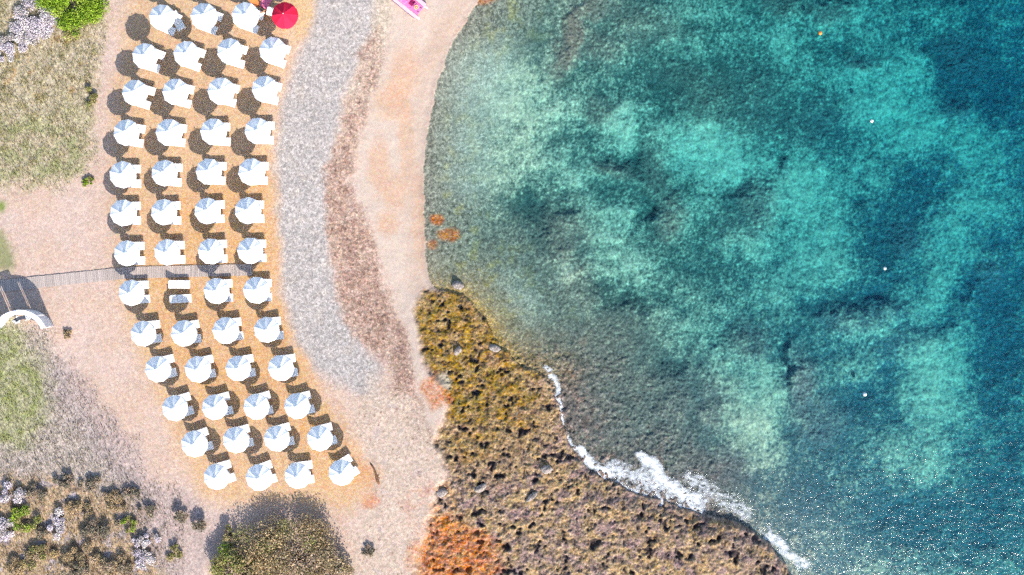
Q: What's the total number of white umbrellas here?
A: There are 50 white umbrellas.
